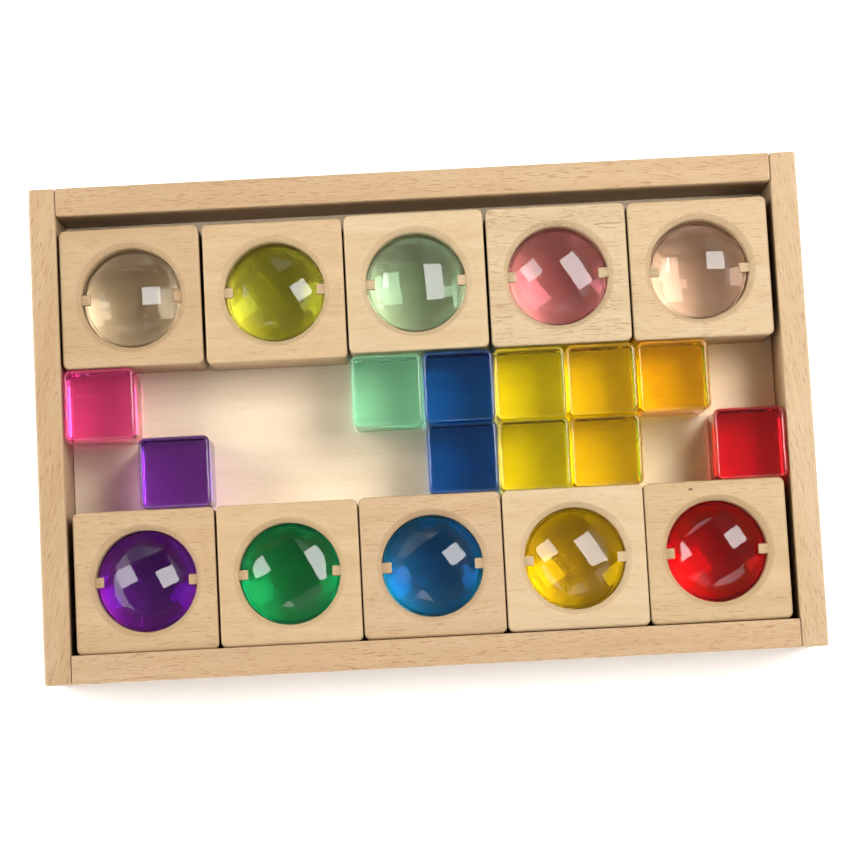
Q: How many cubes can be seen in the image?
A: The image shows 11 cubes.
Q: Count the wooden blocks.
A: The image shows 10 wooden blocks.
